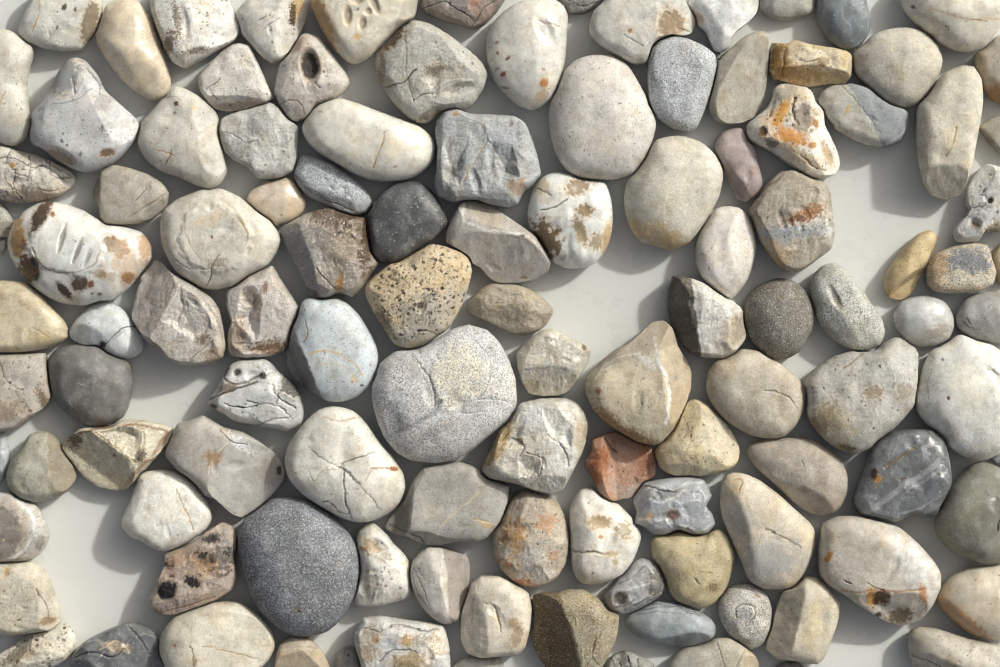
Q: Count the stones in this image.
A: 117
